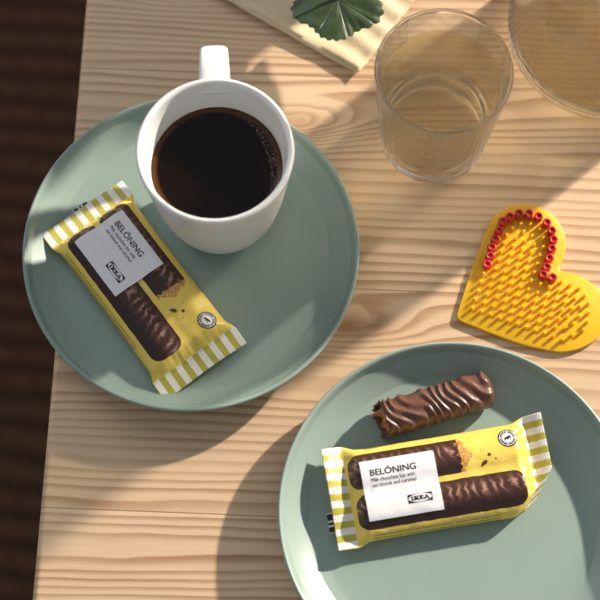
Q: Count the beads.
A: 18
